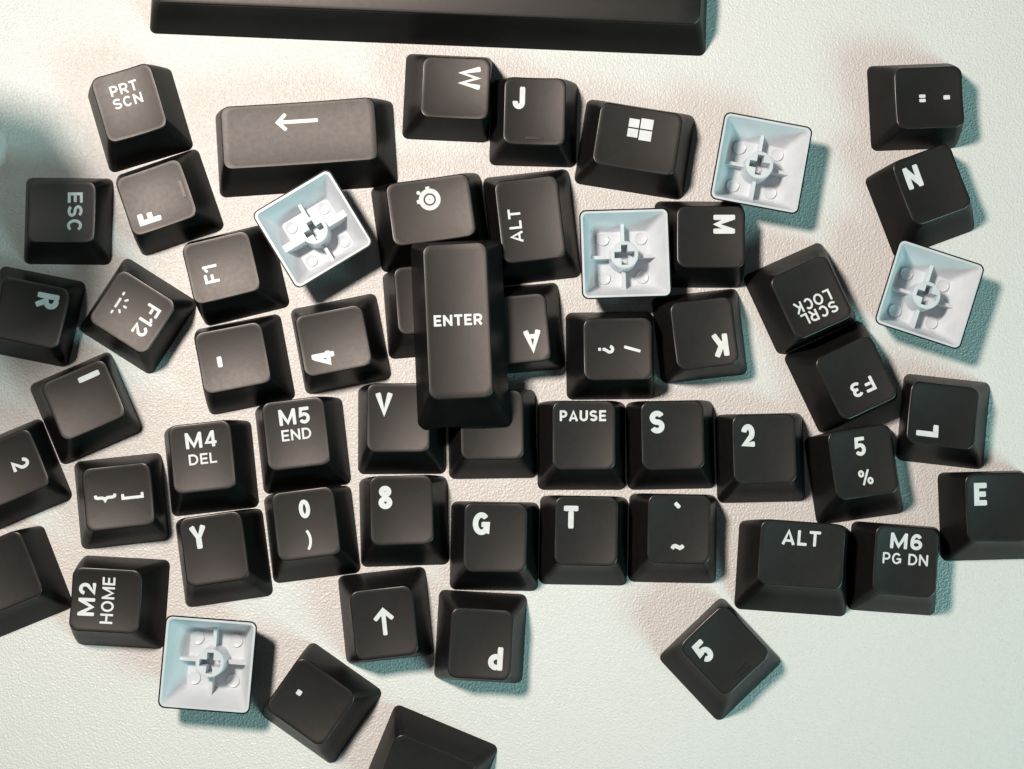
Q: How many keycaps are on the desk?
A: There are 58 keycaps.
